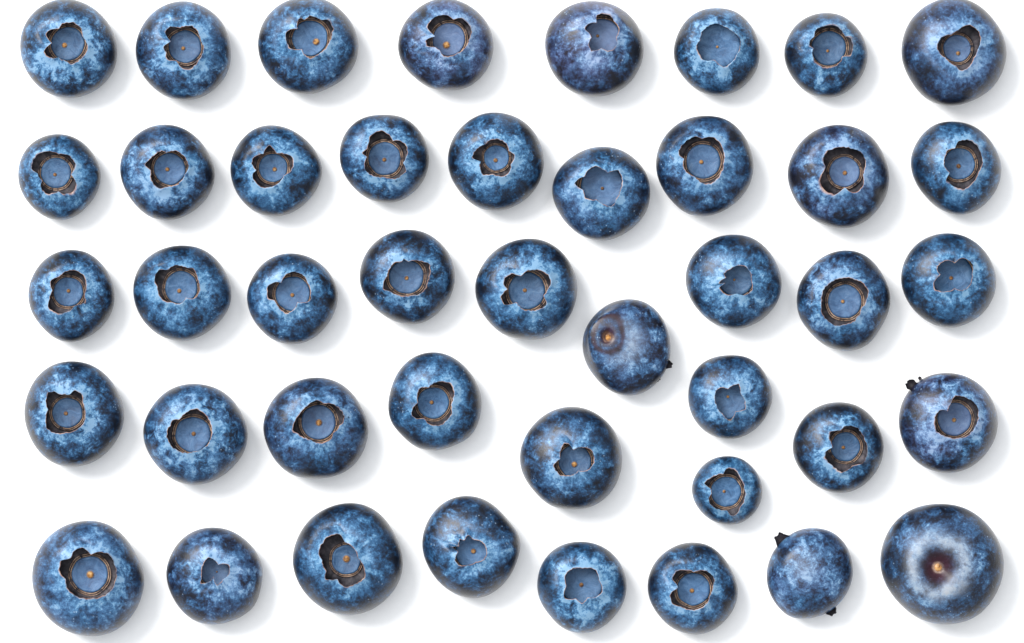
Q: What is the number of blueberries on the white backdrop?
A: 43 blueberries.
